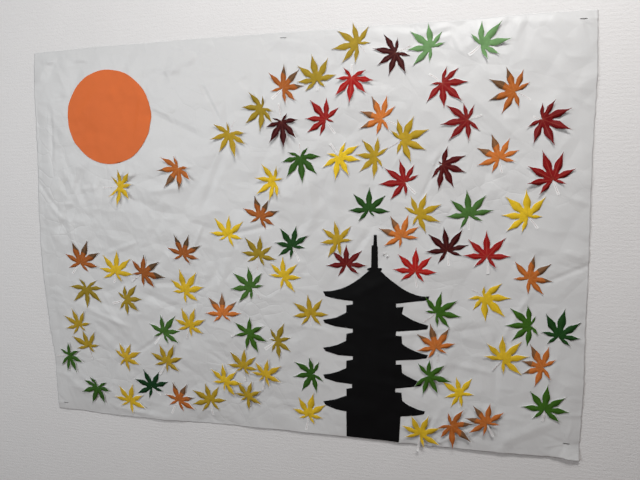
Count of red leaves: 14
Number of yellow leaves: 37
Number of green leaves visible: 18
